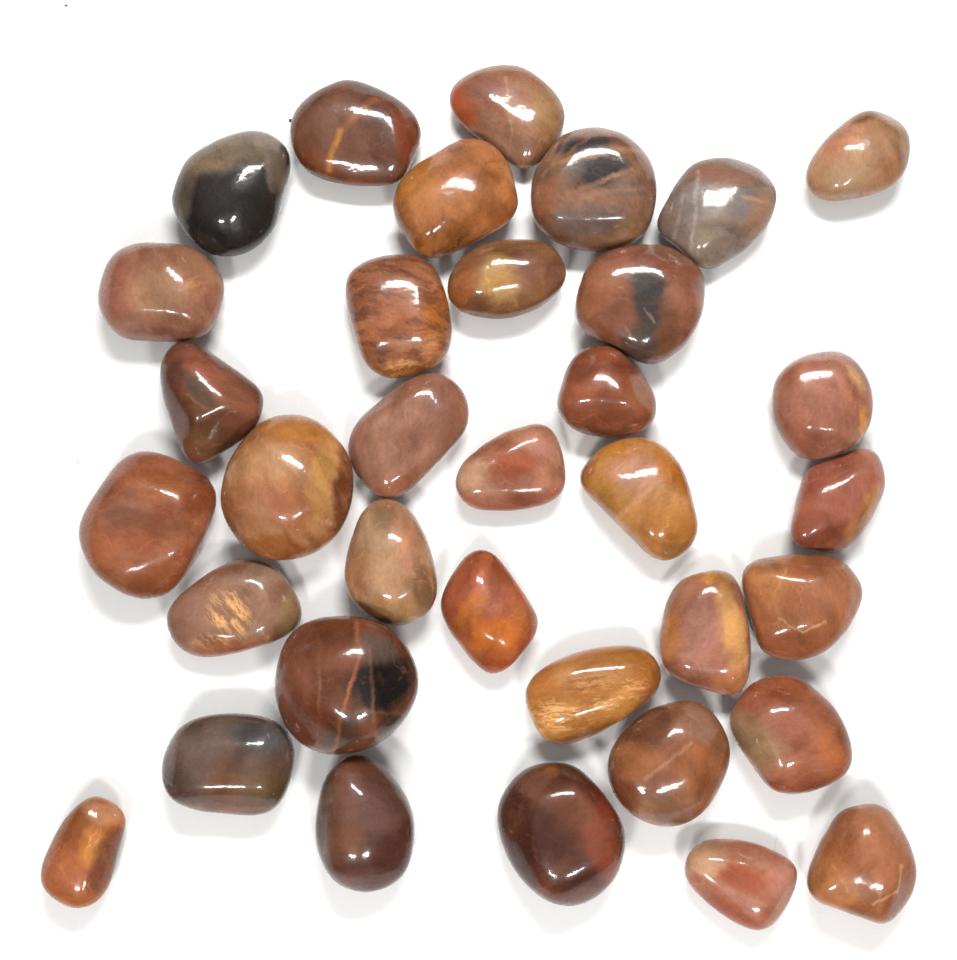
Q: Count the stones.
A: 35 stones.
